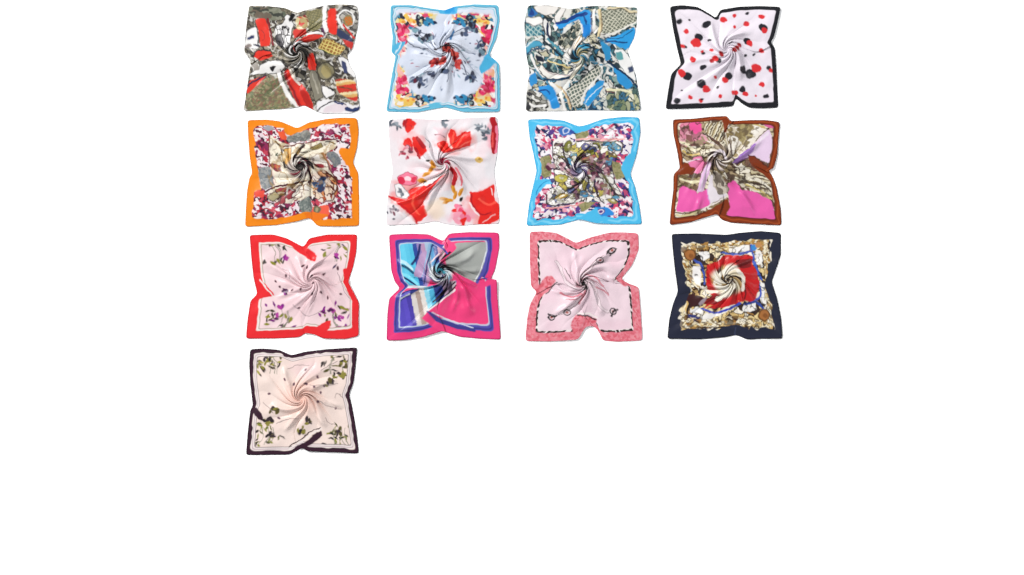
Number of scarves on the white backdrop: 13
